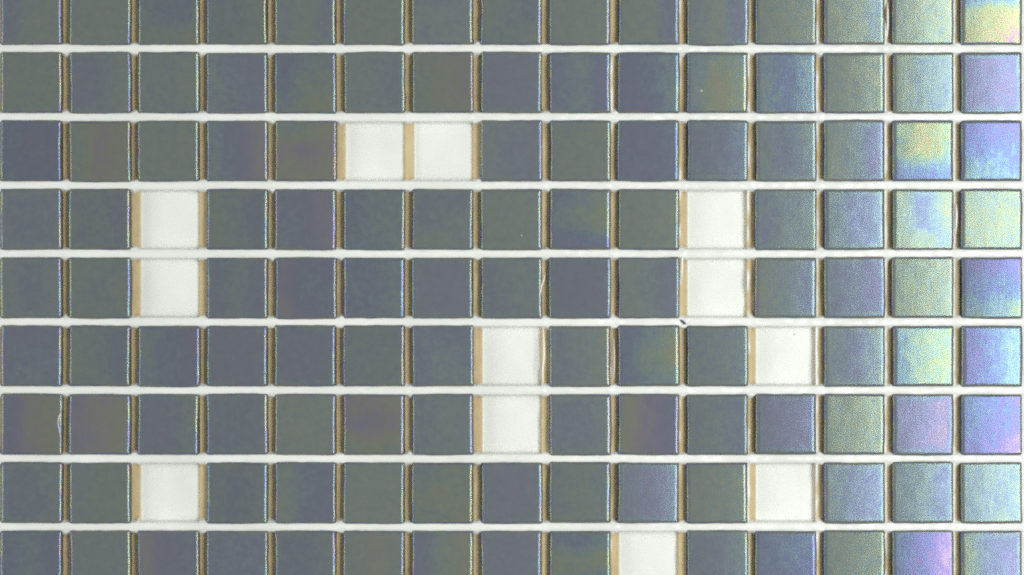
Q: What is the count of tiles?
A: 123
